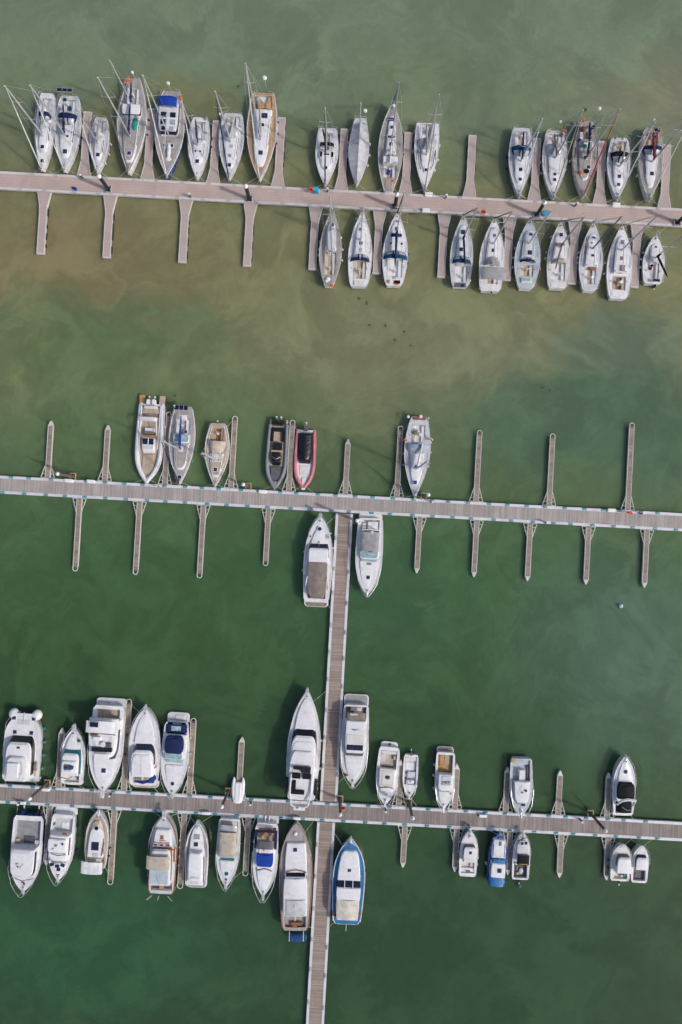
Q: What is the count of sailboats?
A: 30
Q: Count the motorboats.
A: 31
